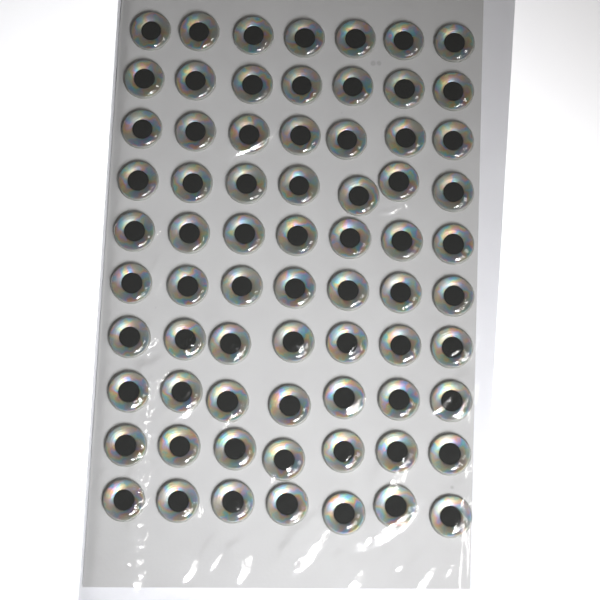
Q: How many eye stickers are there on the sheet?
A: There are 70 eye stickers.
